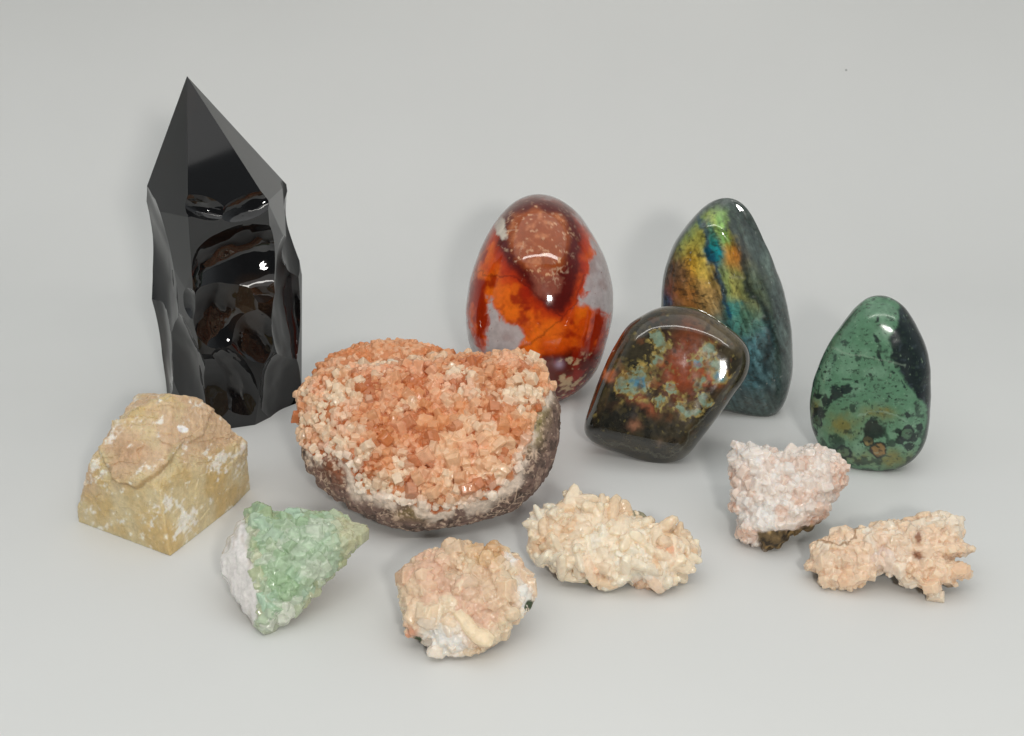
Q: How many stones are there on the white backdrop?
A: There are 12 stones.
